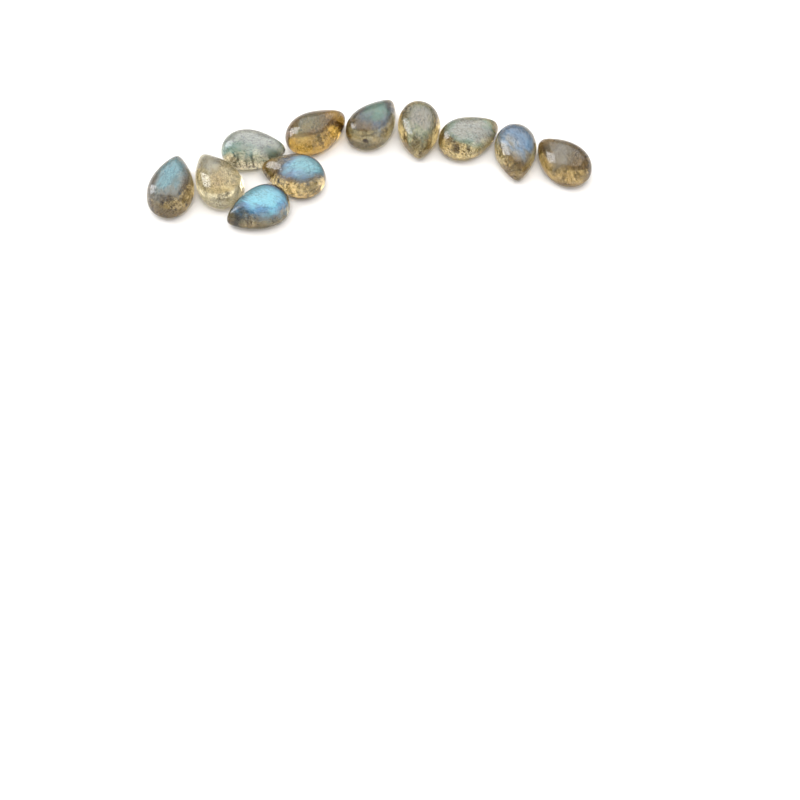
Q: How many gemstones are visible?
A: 11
